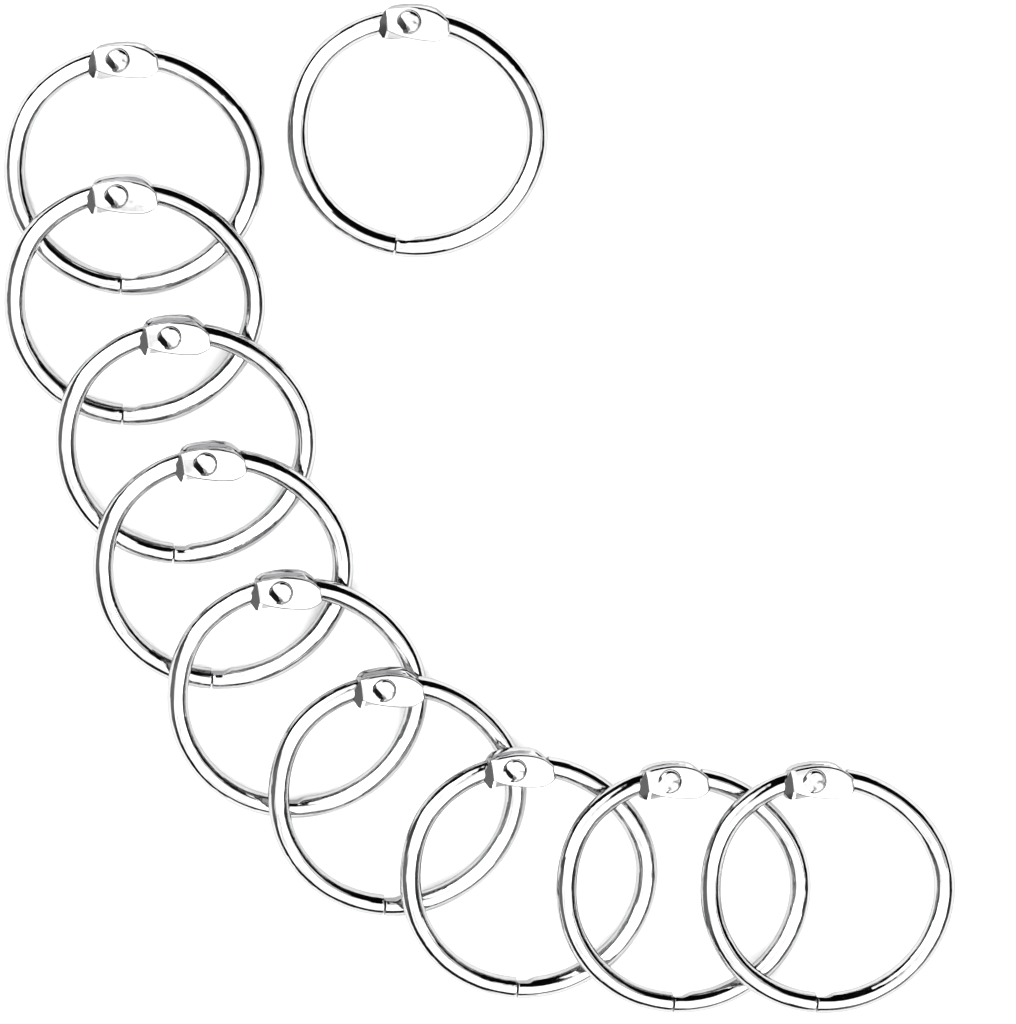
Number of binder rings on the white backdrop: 10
